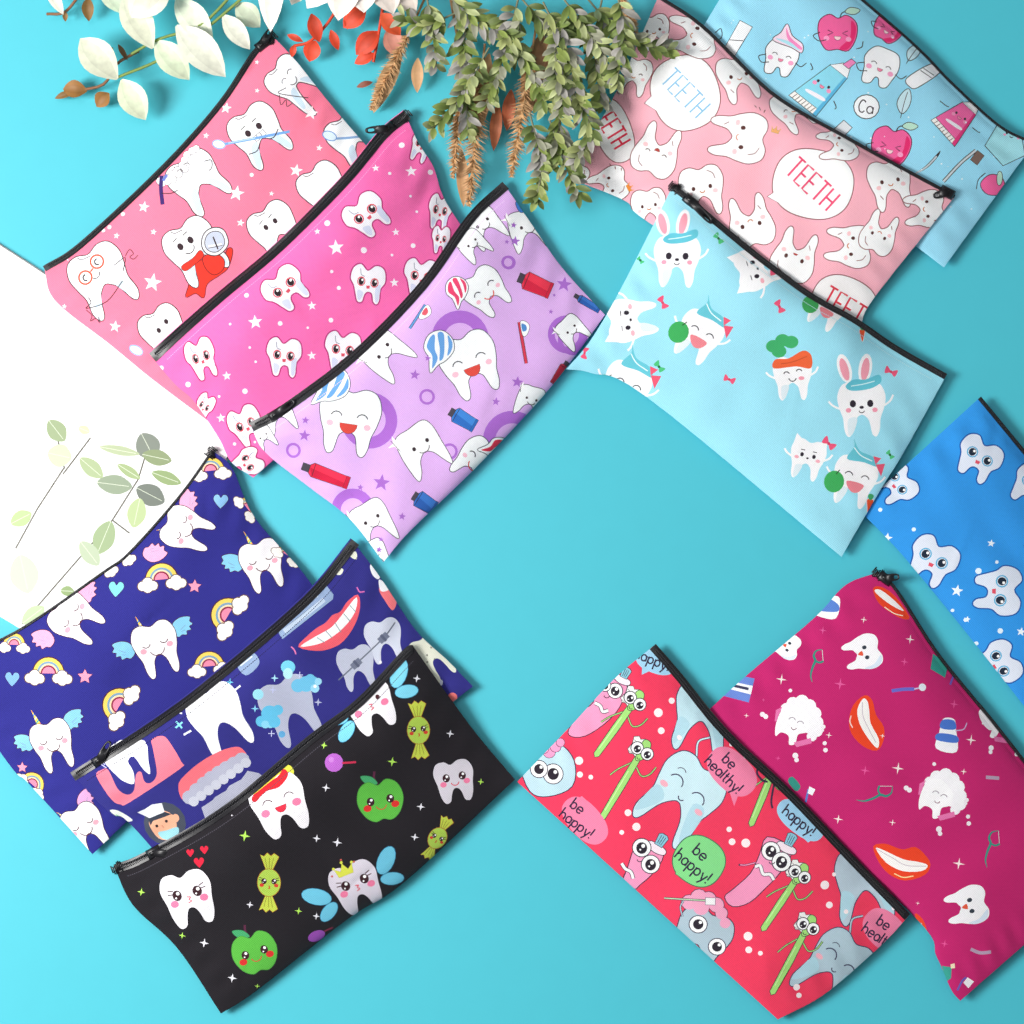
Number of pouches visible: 12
